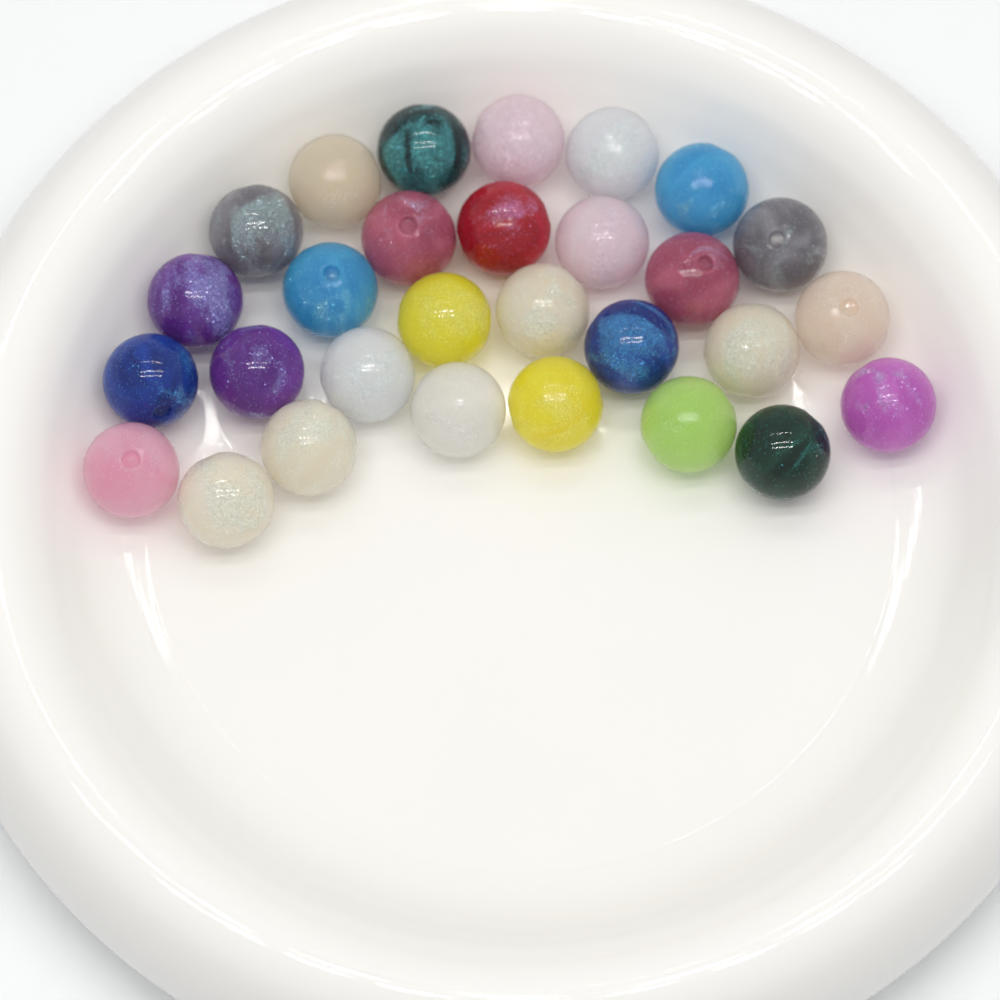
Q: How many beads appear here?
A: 29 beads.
